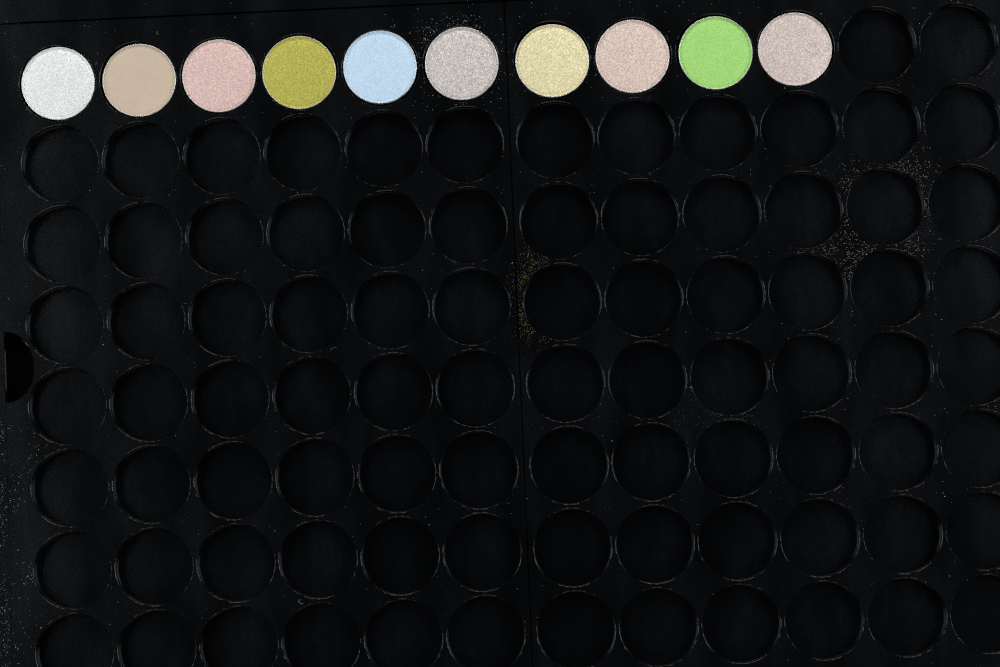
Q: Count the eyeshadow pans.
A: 10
